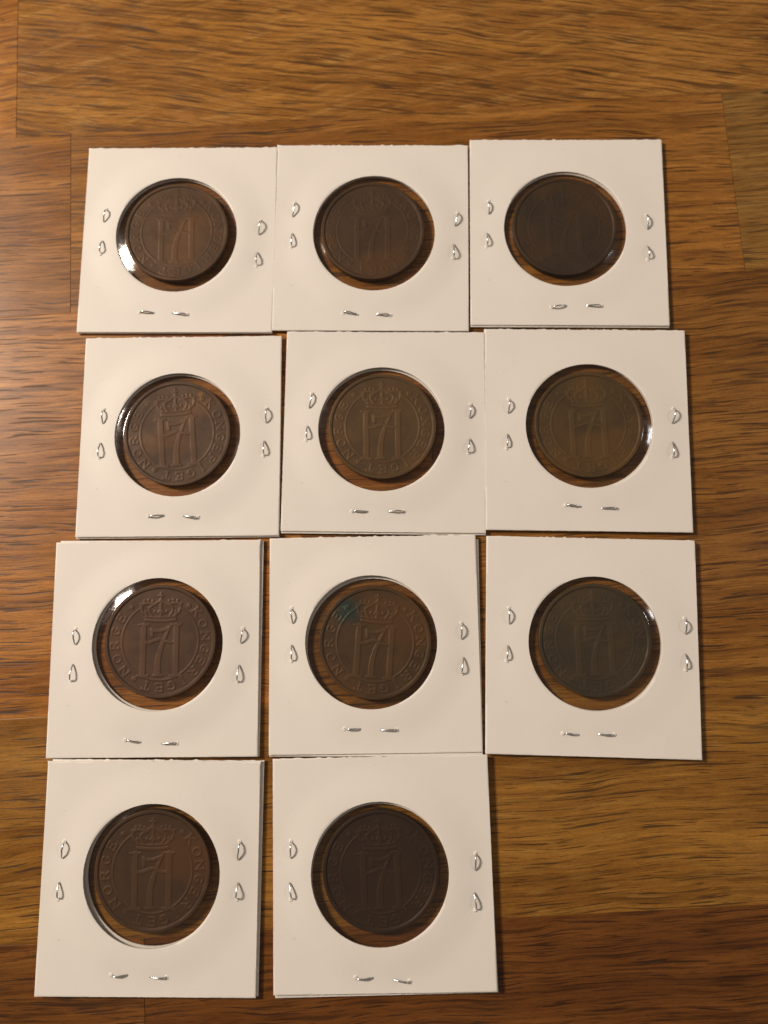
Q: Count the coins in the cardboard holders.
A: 11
